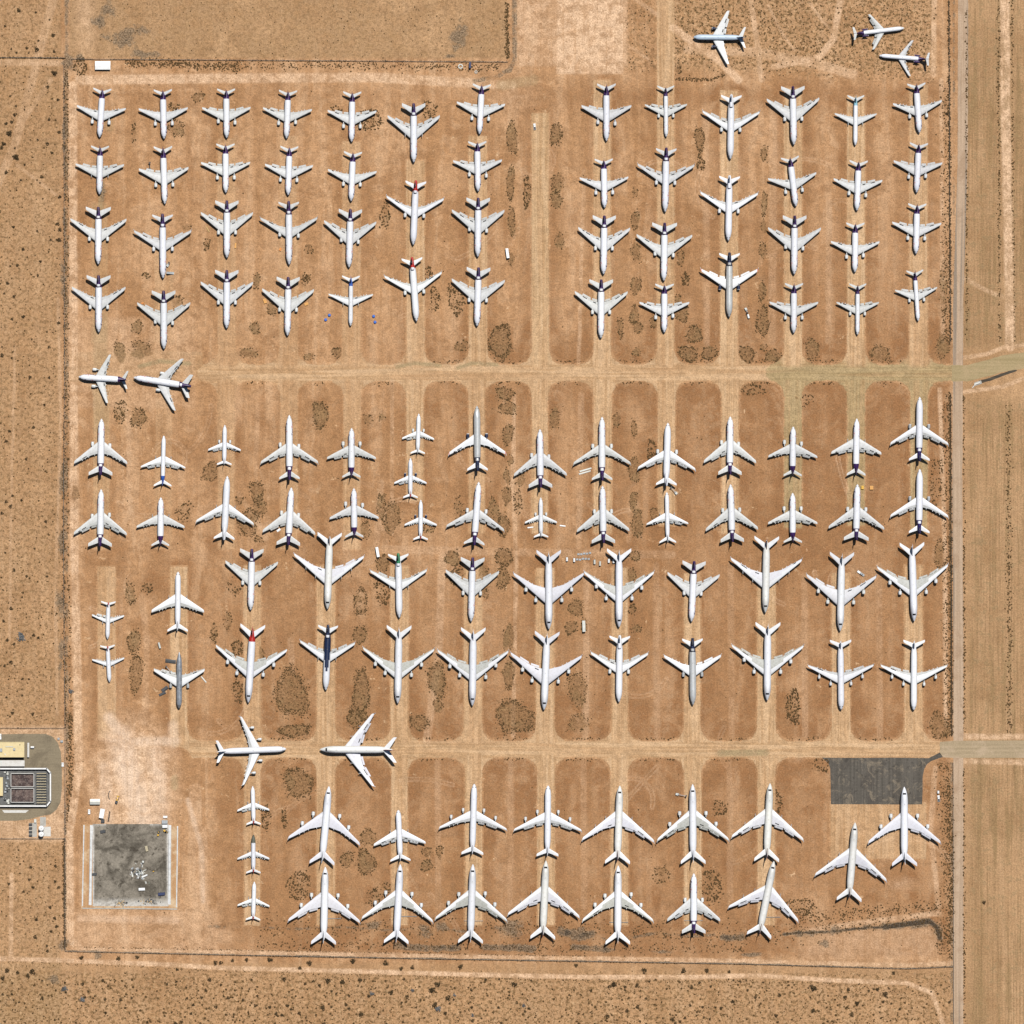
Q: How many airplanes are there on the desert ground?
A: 129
